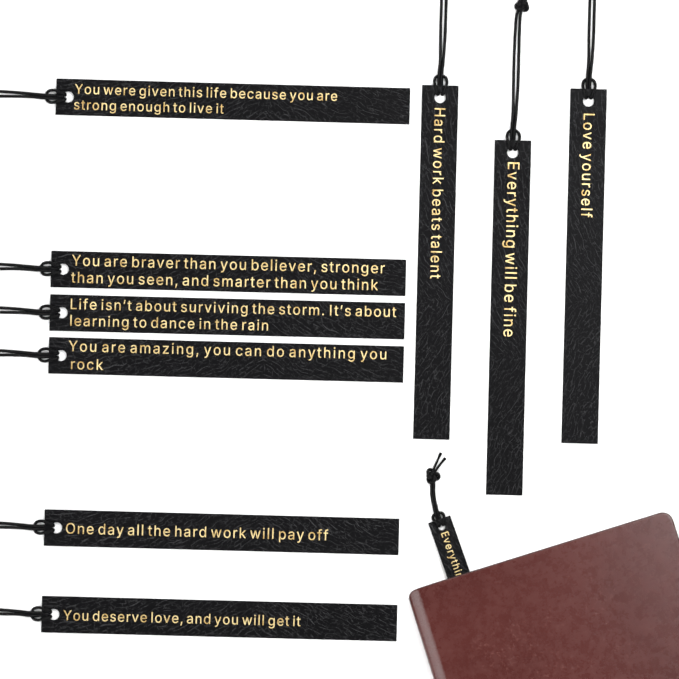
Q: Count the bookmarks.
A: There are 10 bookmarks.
